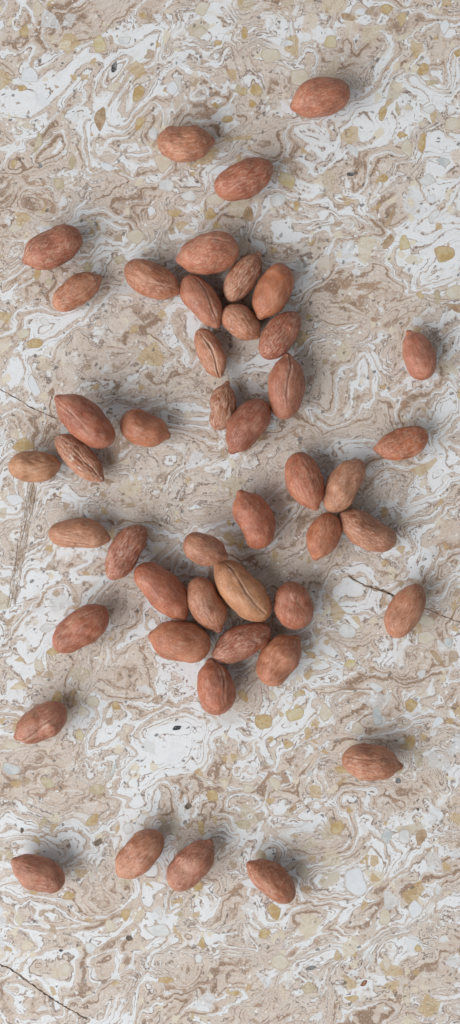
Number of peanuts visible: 46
